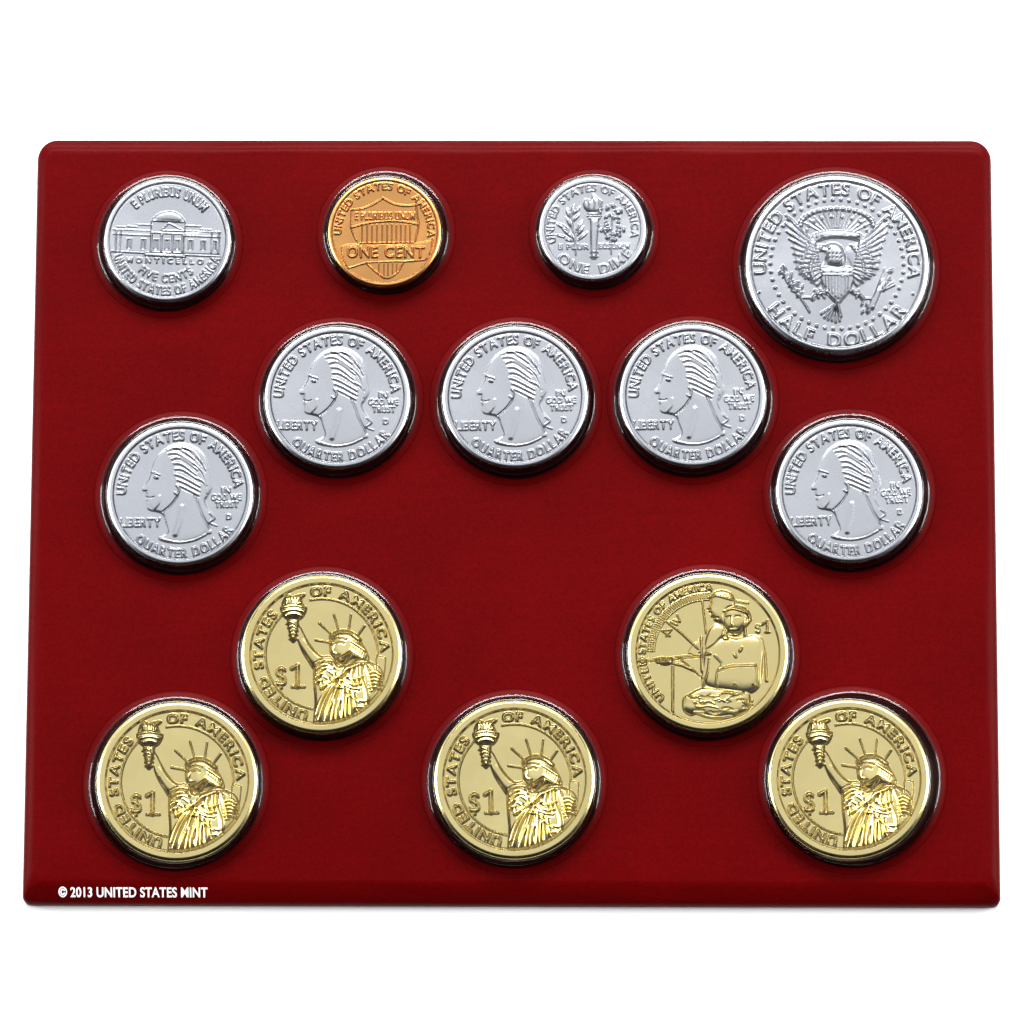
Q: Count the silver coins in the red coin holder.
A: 8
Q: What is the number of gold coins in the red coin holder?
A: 5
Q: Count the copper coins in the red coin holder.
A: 1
